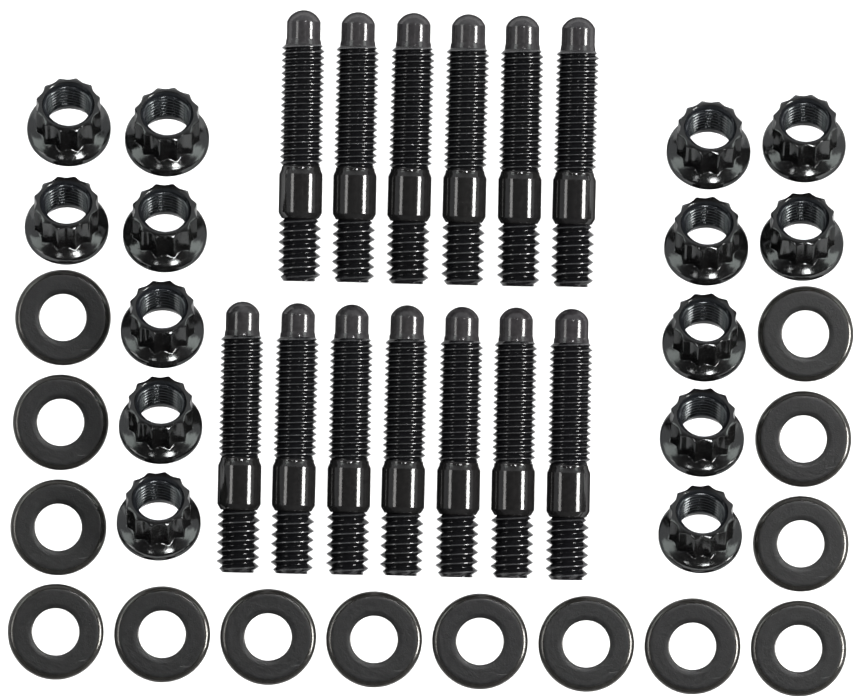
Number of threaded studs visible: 13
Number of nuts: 14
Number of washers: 14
